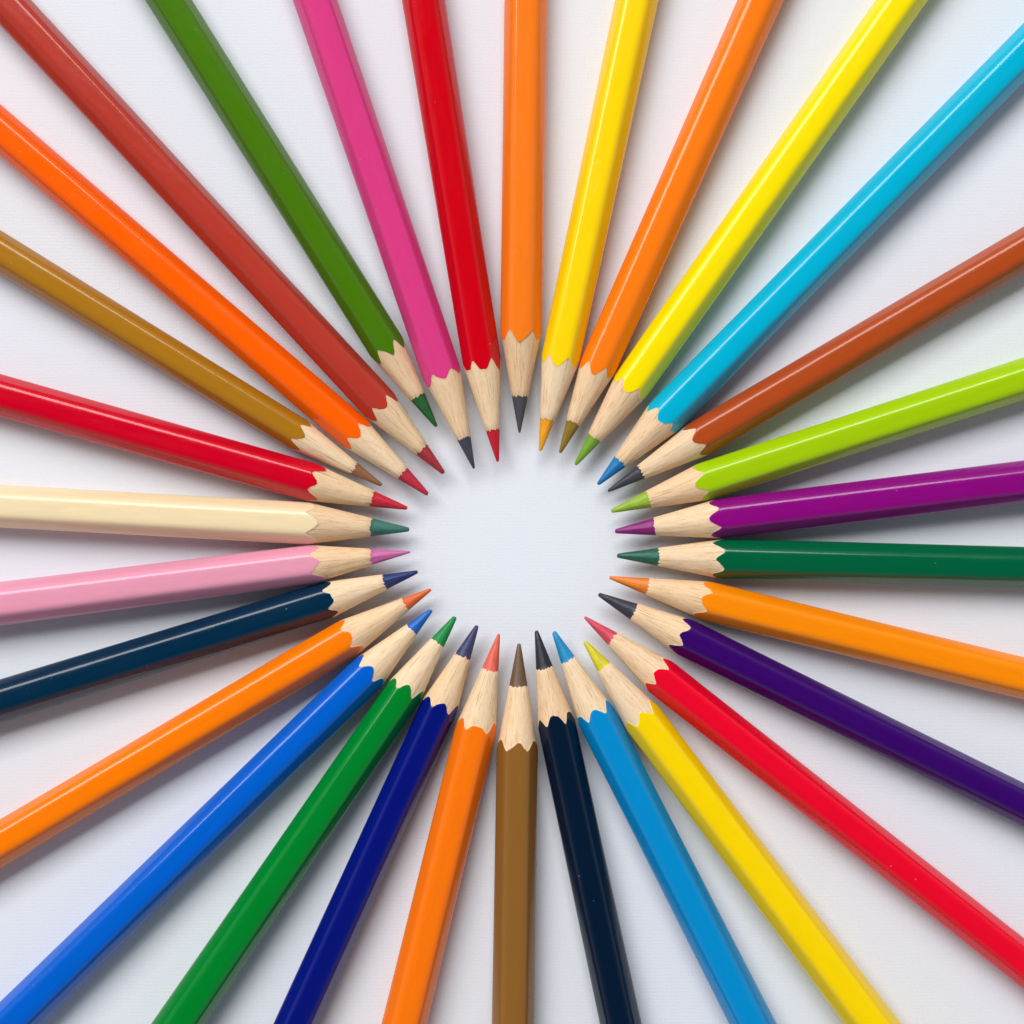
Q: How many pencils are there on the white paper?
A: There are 31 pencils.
